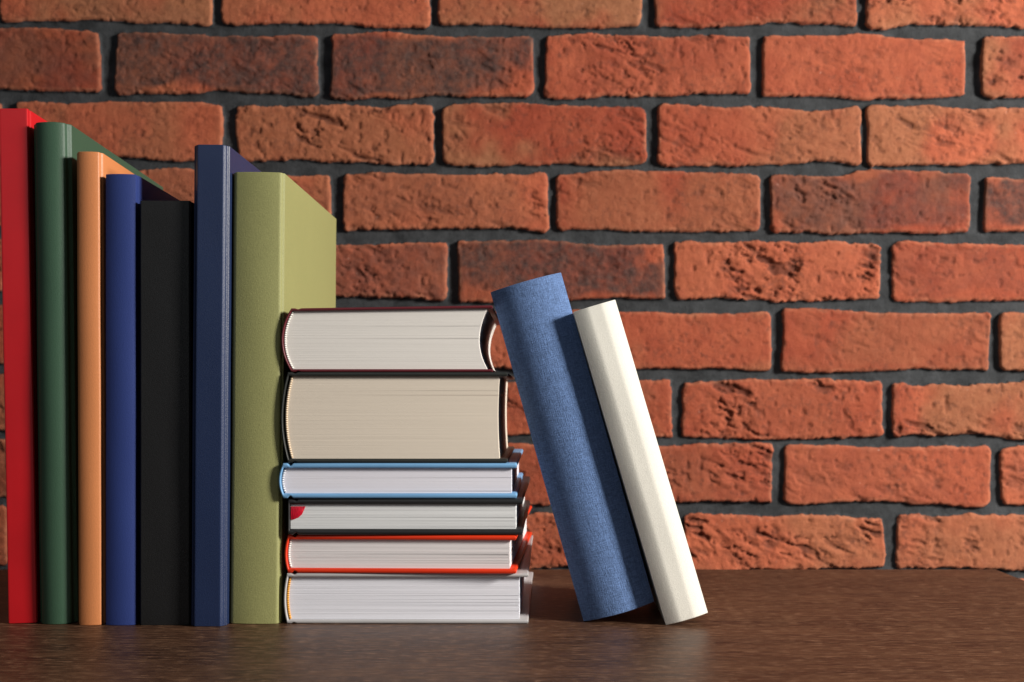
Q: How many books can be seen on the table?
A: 15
